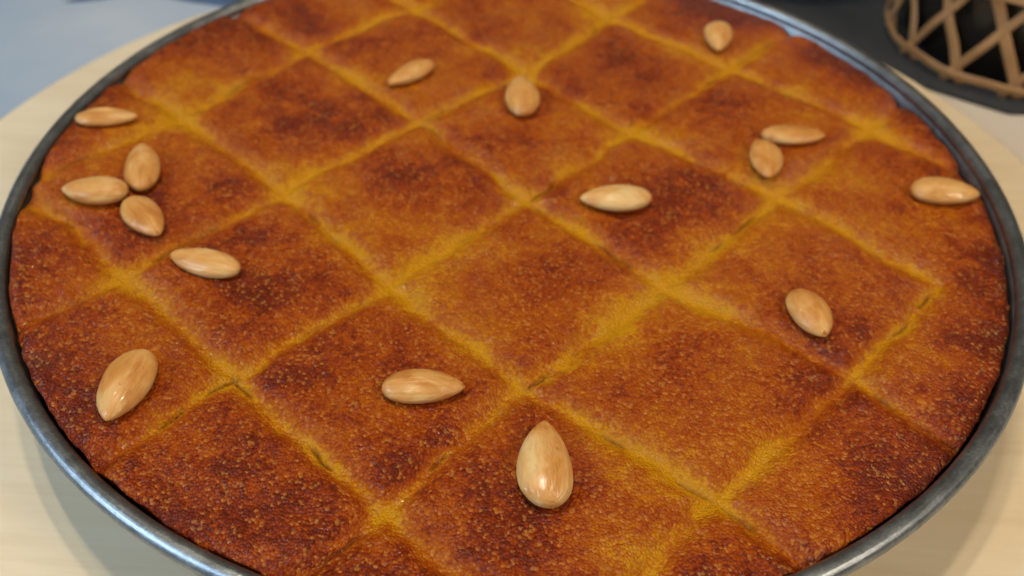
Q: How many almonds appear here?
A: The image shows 16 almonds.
